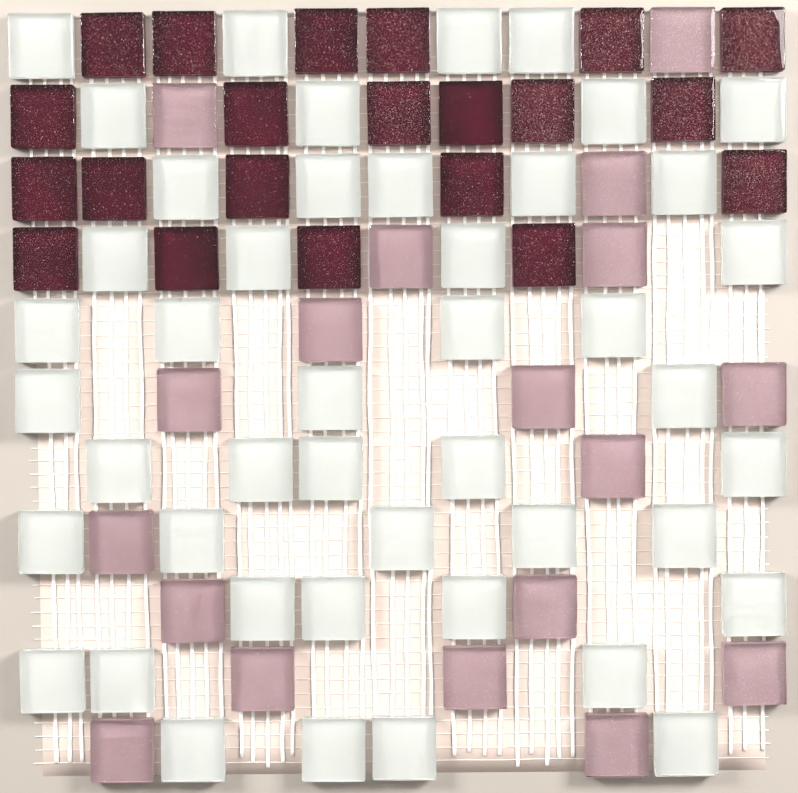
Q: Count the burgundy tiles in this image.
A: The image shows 21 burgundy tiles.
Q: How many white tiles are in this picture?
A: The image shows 45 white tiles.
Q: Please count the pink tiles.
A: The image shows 18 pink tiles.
